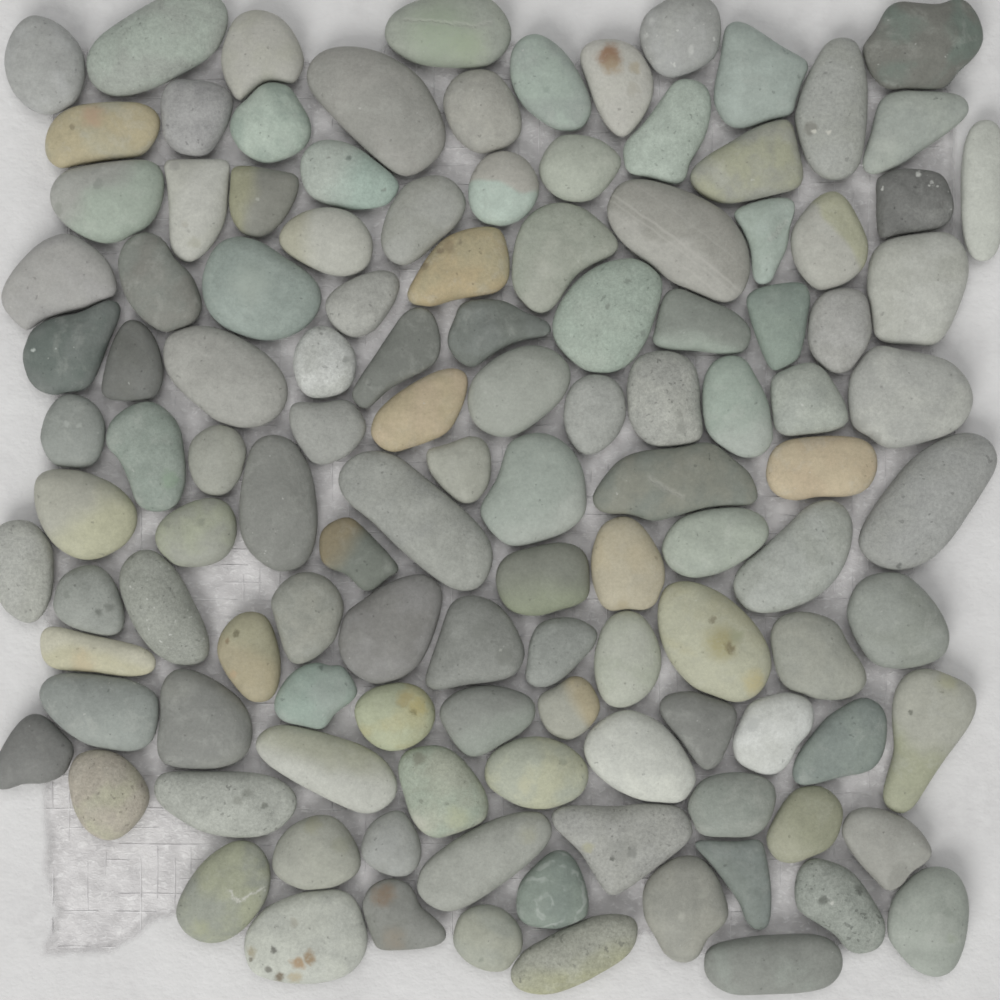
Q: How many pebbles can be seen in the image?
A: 121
